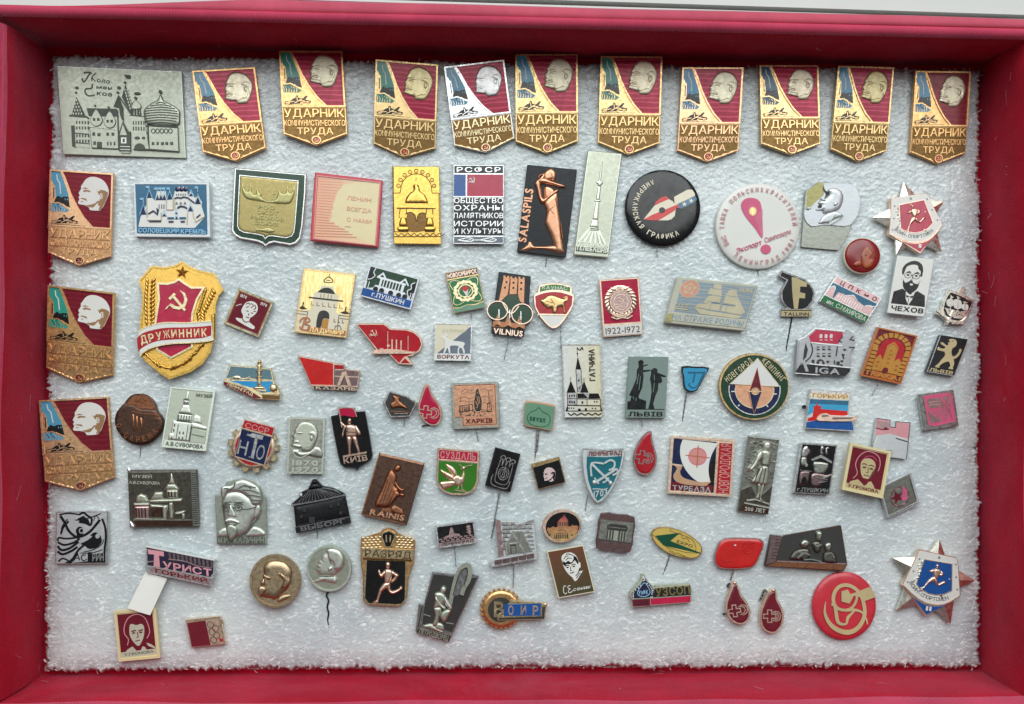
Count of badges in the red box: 98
